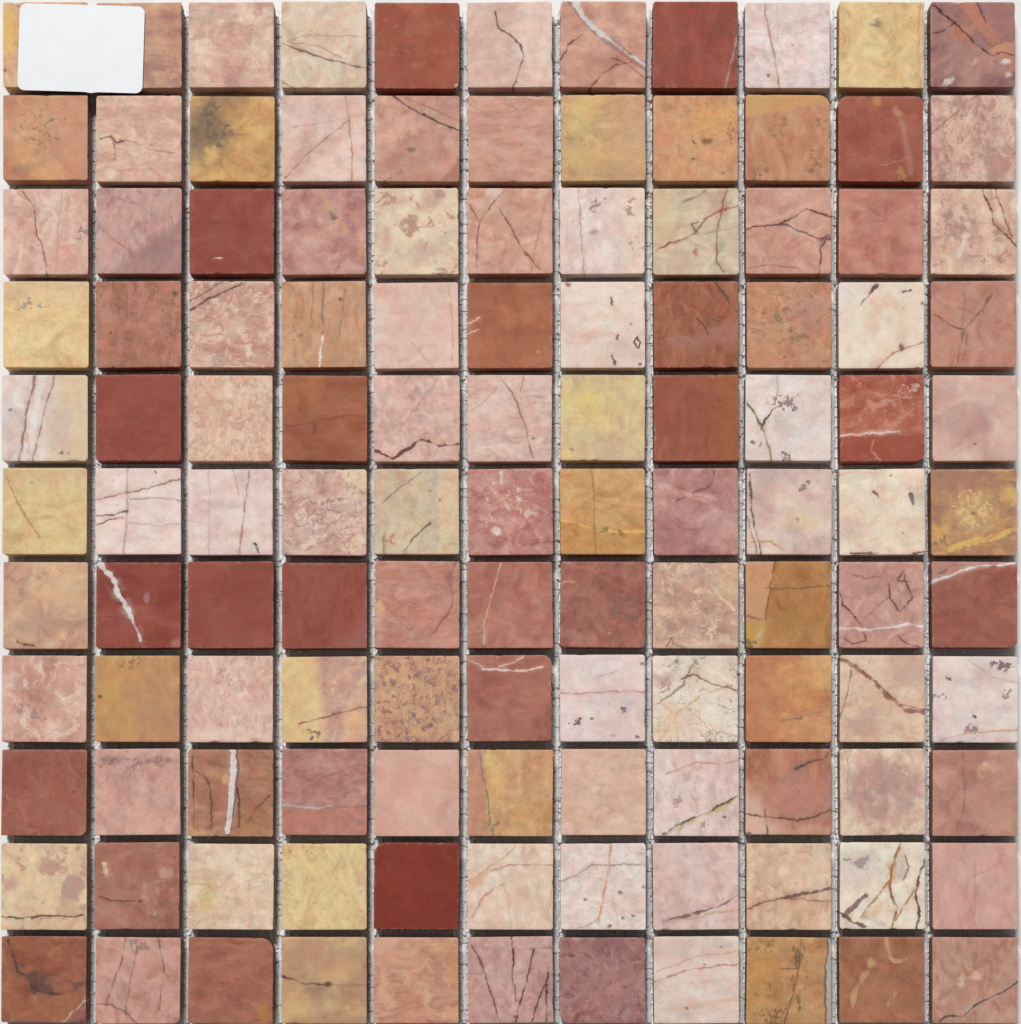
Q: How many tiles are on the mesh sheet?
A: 121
